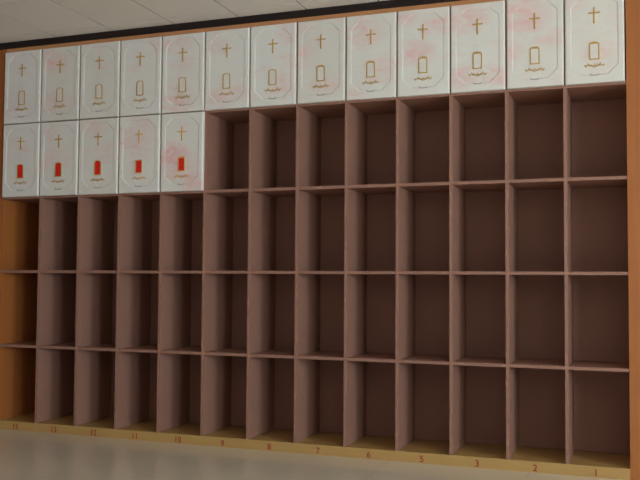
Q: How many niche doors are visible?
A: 18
